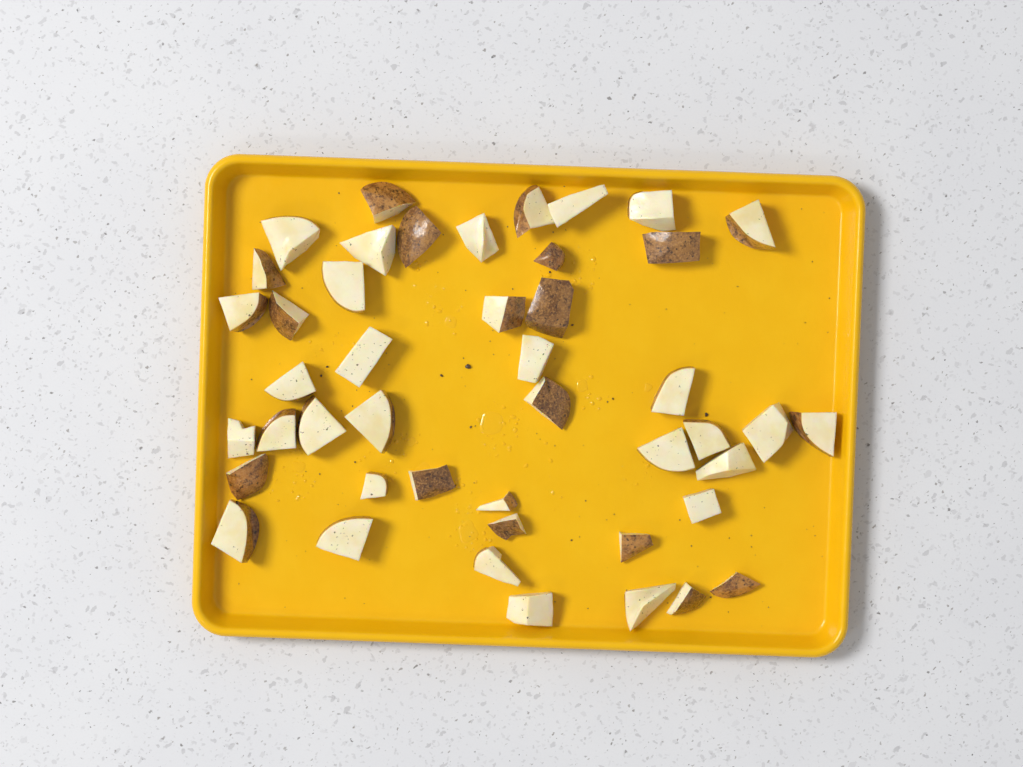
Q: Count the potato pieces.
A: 45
